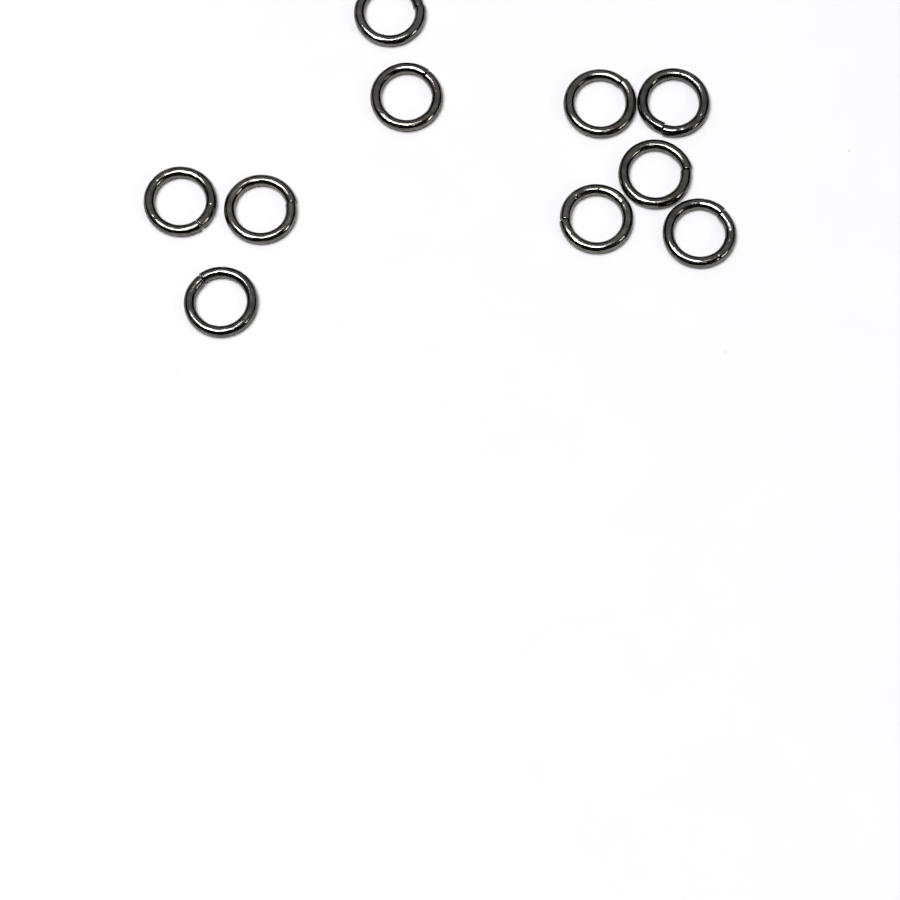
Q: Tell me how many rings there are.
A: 10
